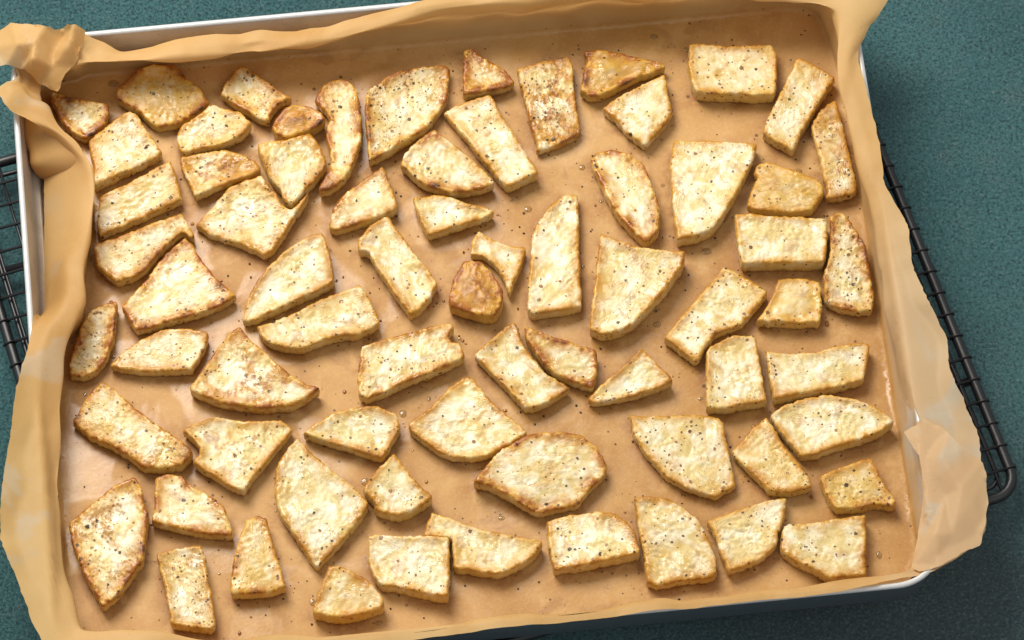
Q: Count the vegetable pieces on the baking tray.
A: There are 70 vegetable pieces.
